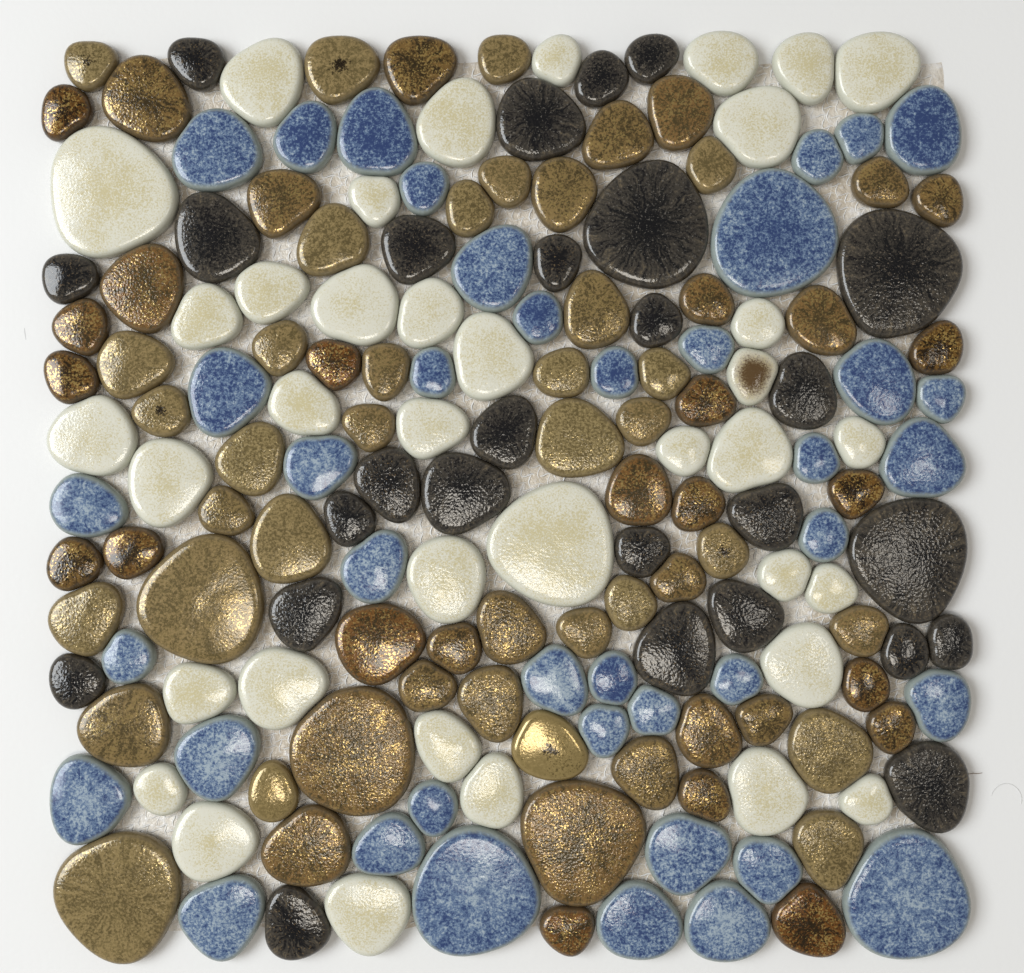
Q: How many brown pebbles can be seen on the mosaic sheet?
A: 71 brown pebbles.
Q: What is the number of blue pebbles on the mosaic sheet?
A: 40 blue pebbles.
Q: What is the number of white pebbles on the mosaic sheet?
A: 37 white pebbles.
